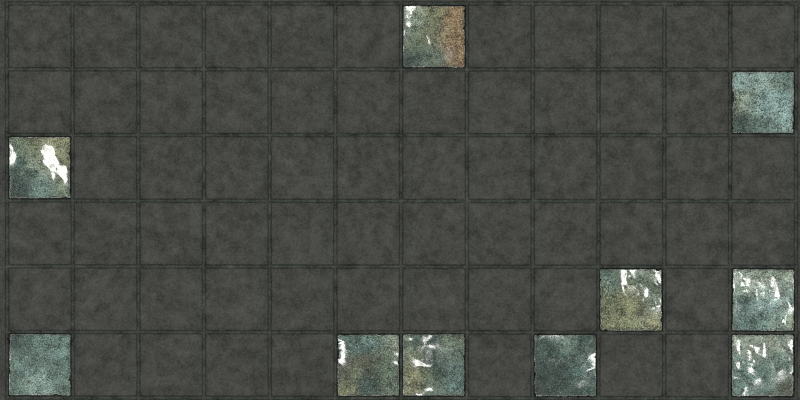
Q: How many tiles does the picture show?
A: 10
